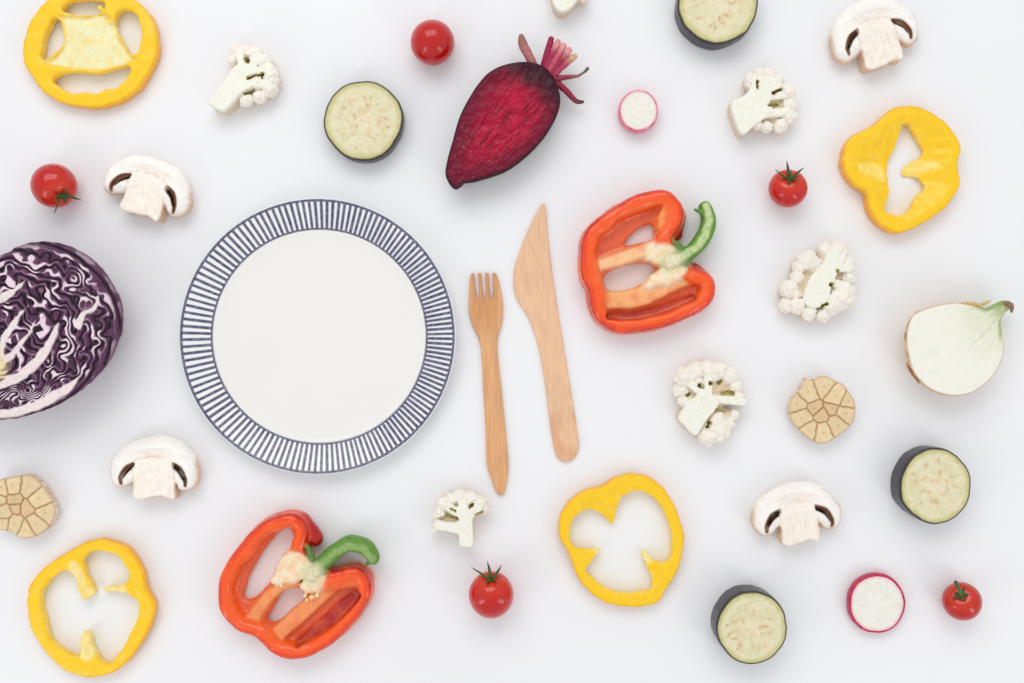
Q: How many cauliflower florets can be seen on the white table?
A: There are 6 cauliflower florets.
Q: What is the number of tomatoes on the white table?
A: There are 5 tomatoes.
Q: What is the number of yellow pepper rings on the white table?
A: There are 4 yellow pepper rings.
